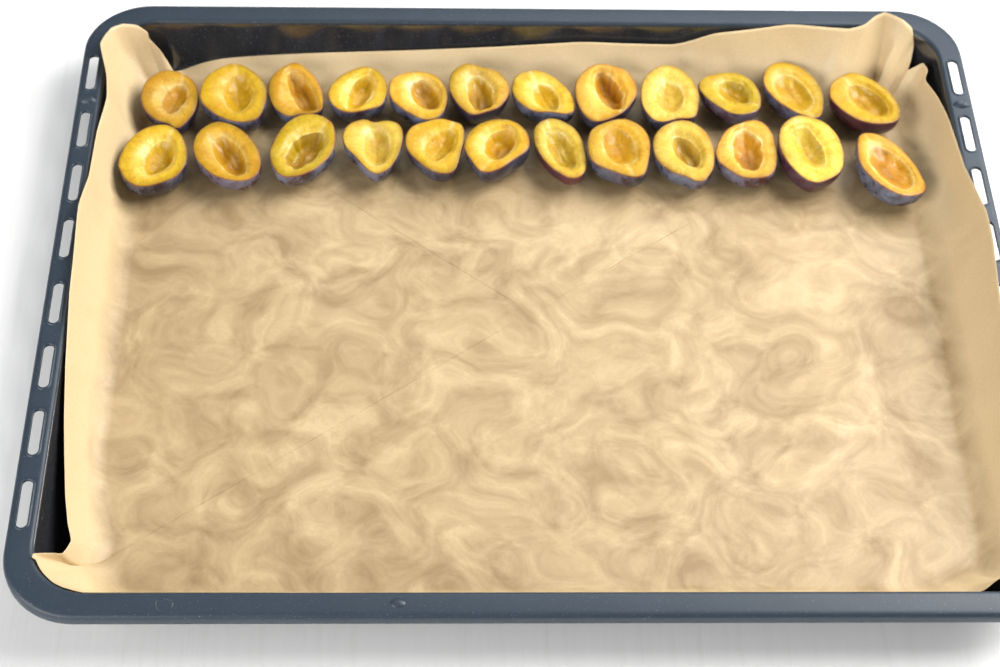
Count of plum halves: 24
